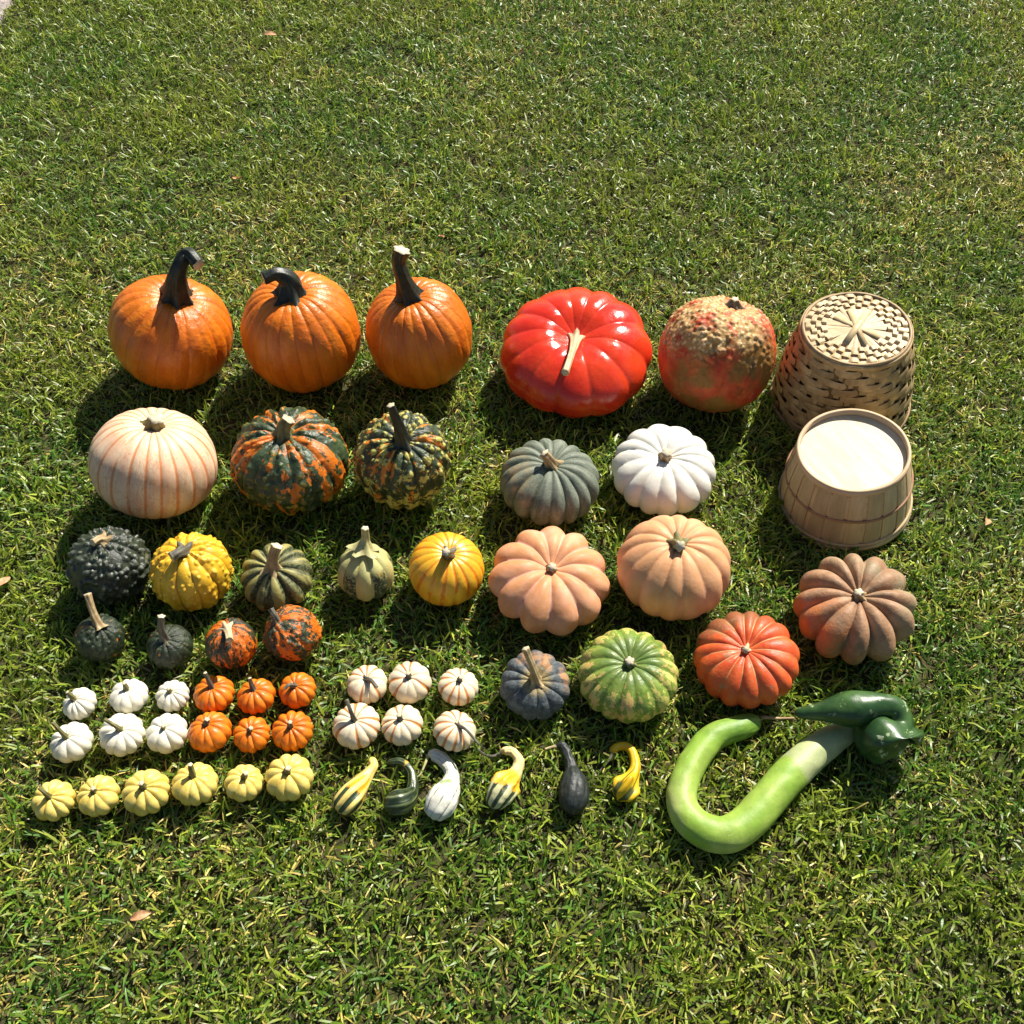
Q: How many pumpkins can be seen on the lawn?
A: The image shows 49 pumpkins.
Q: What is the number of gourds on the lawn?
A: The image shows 8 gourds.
